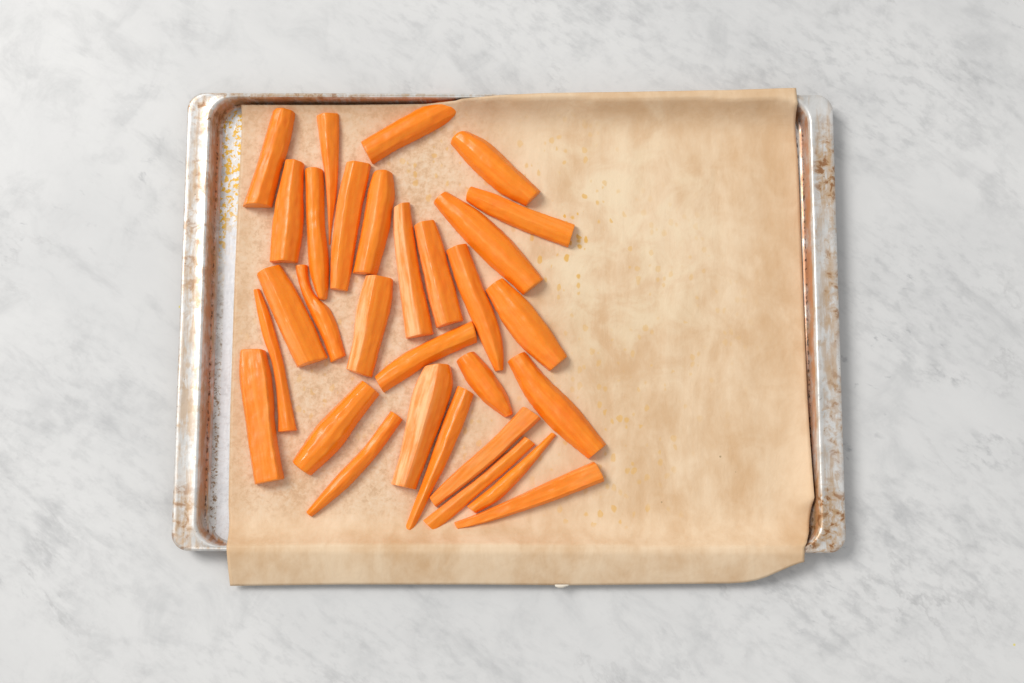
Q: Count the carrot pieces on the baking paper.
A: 30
